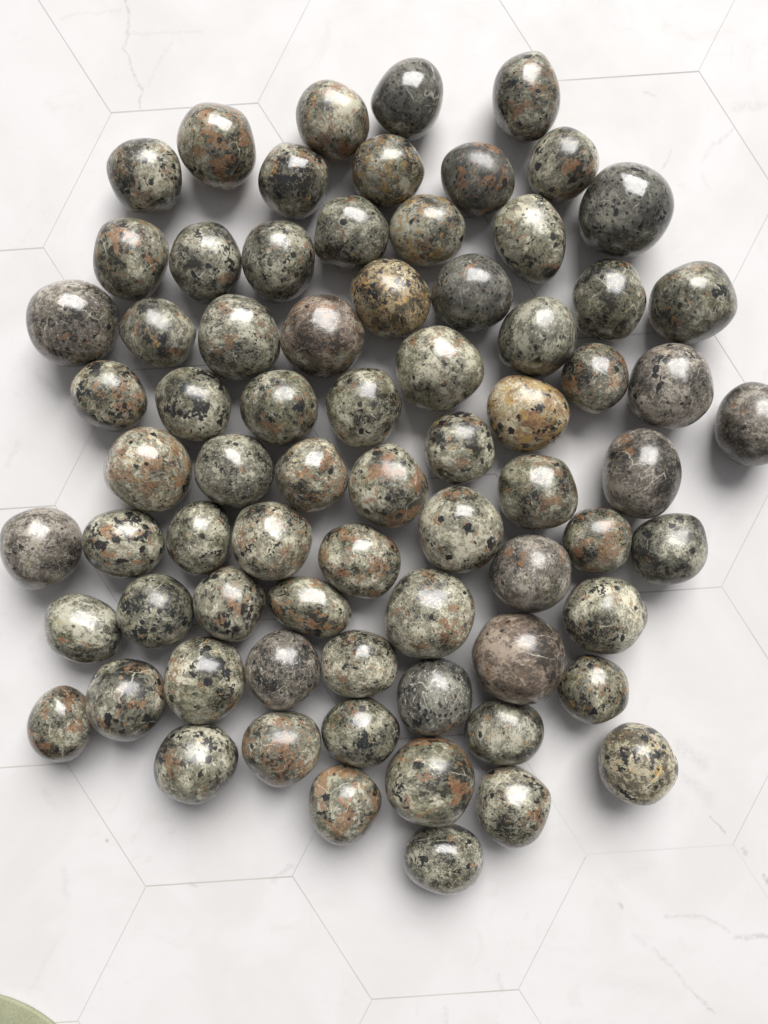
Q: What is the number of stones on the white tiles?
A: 73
